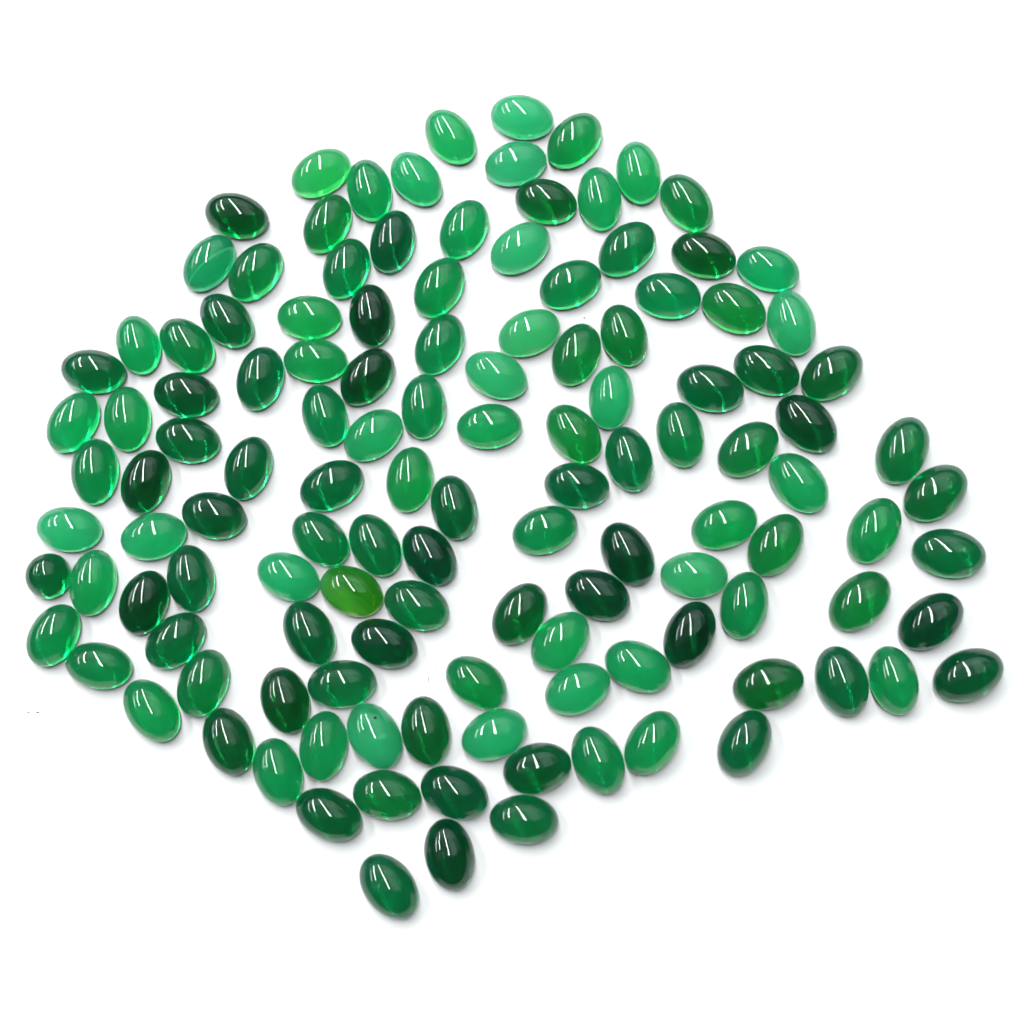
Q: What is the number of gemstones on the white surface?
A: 127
